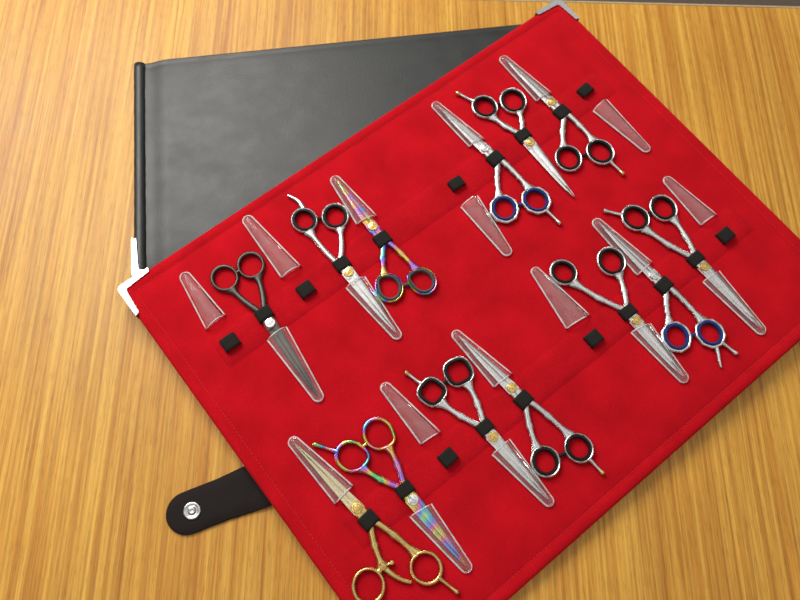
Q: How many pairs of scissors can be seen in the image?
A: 13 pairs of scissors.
